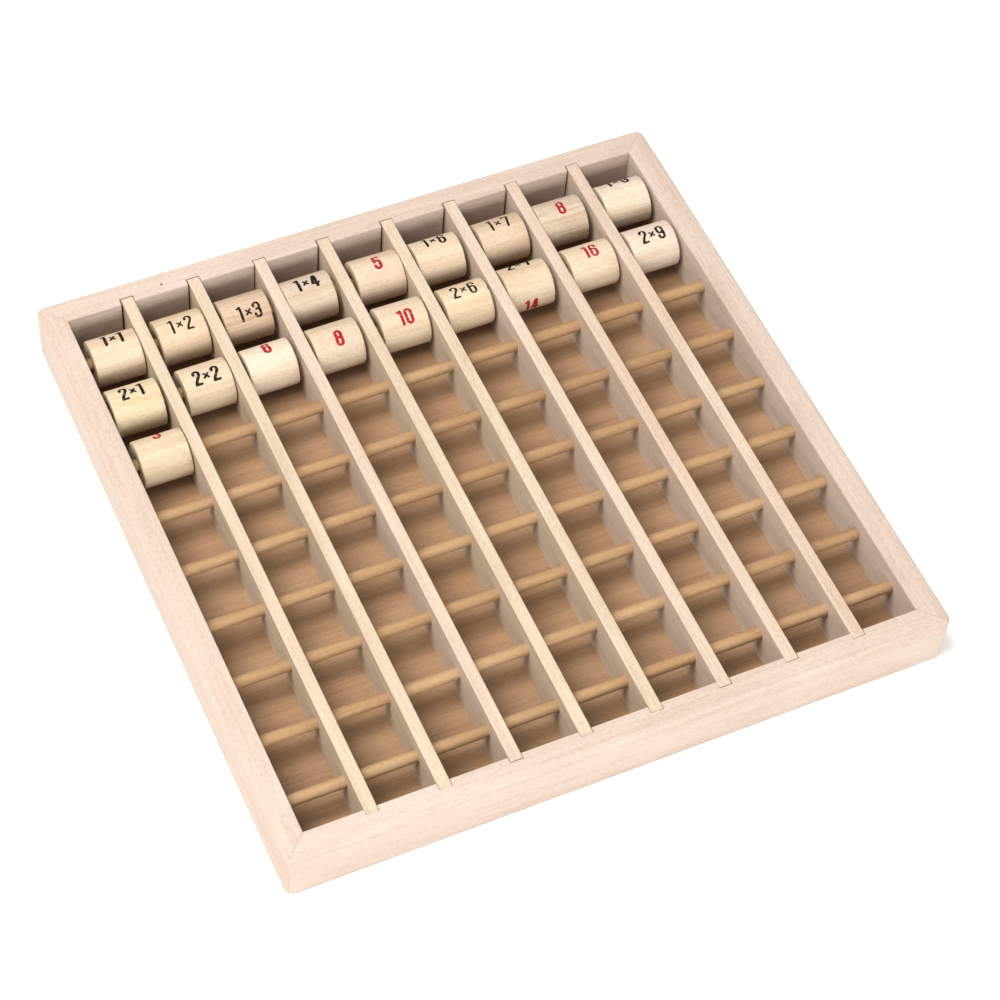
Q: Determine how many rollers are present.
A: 19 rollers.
